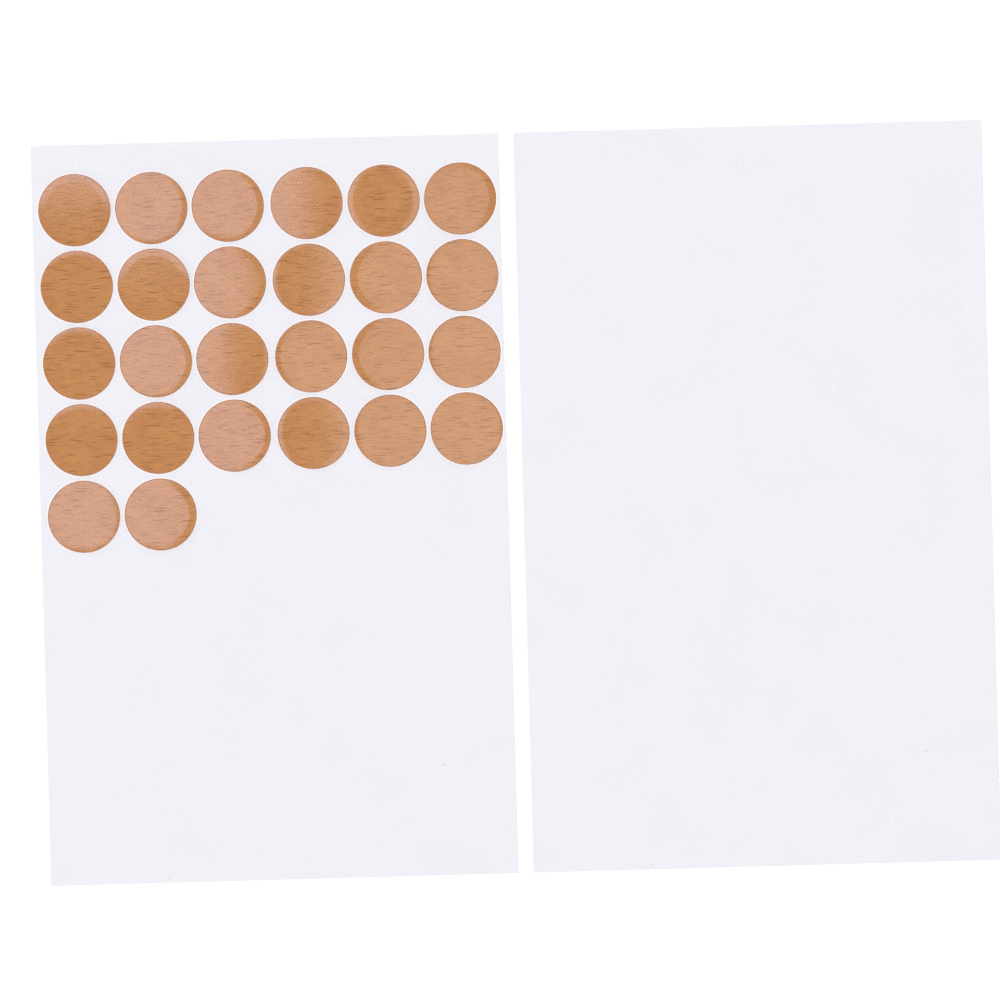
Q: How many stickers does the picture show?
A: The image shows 26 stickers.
